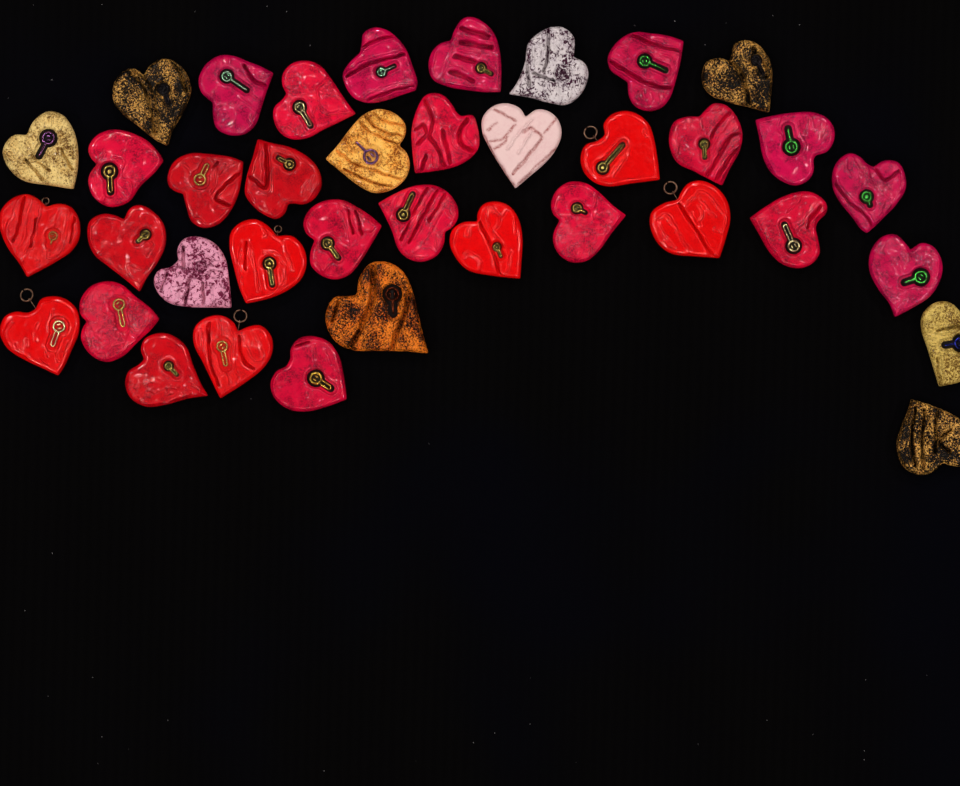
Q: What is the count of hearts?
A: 38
